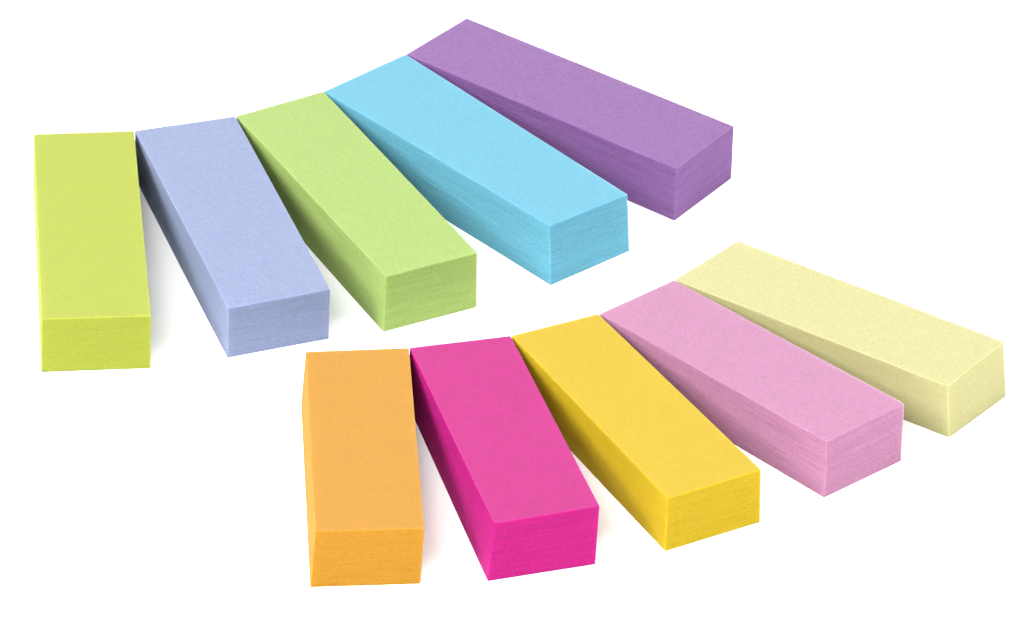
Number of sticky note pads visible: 10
